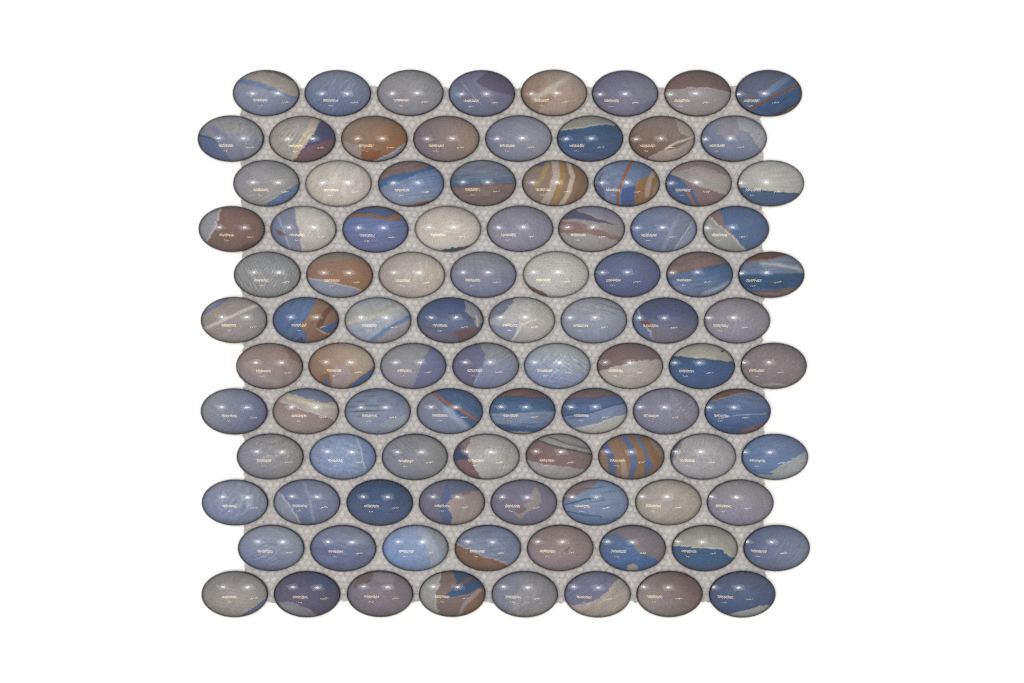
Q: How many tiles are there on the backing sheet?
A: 96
